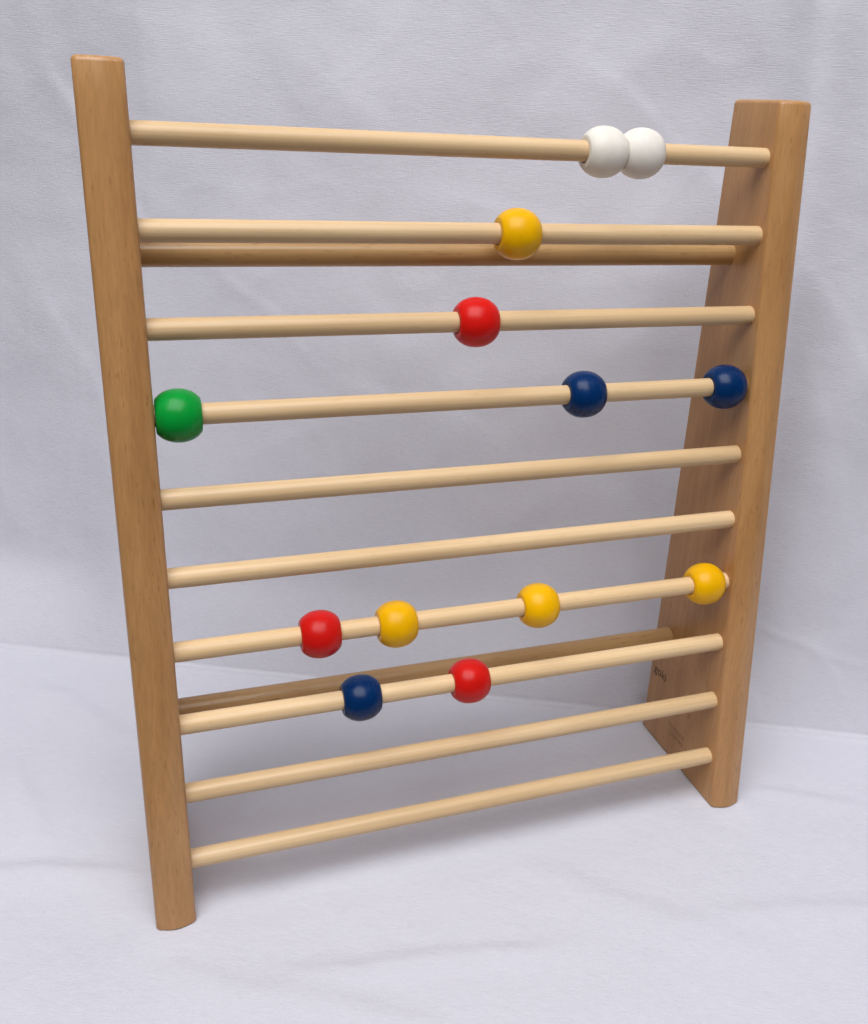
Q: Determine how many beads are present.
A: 13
